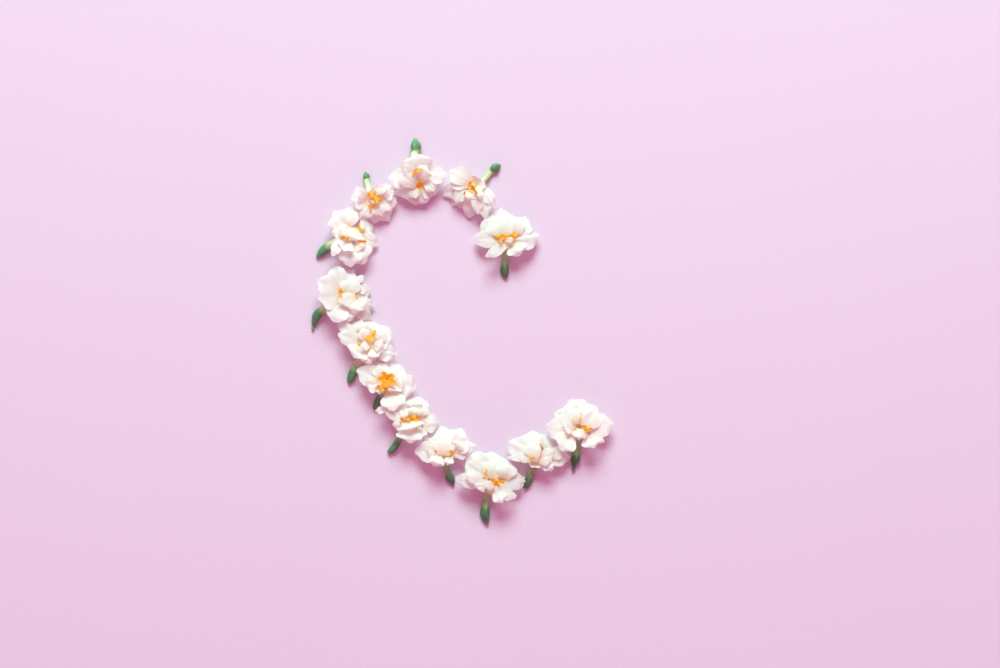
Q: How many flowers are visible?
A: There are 13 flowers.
